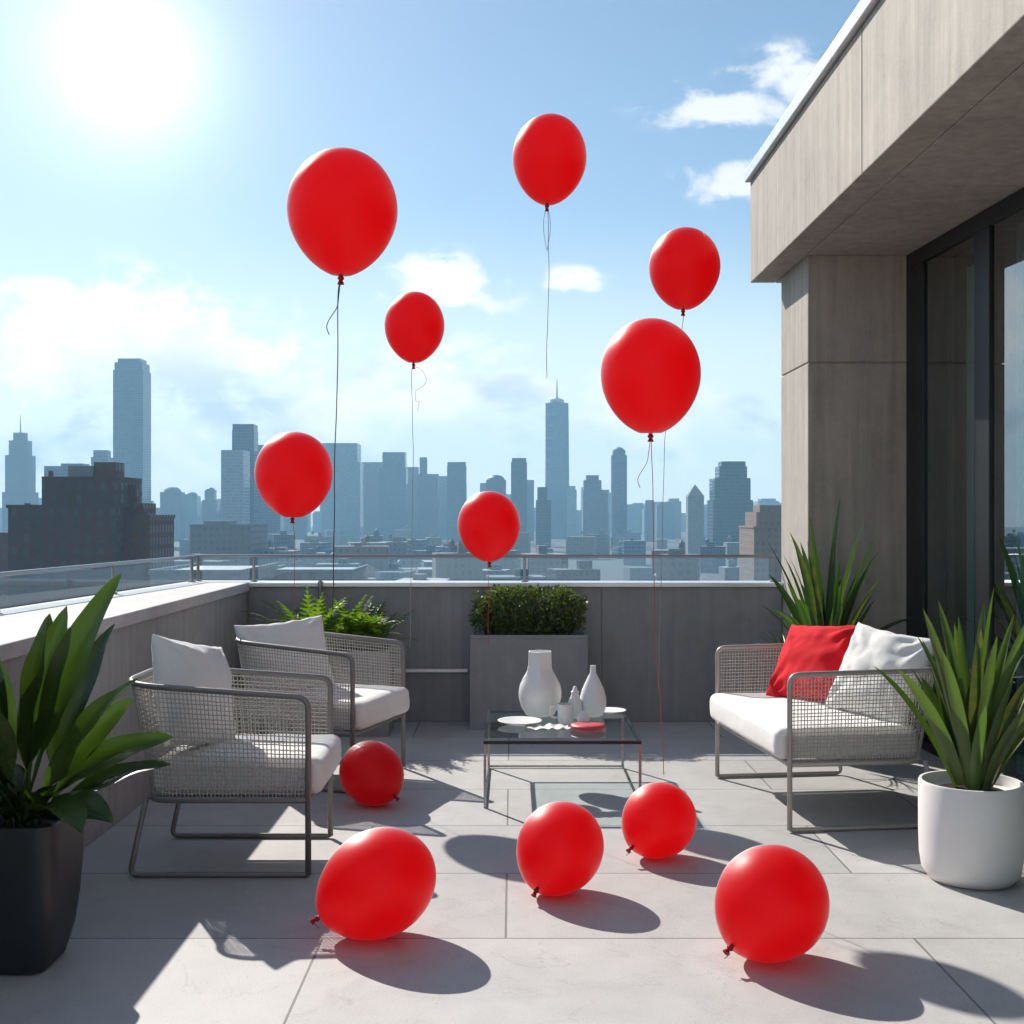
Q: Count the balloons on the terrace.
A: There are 12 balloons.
